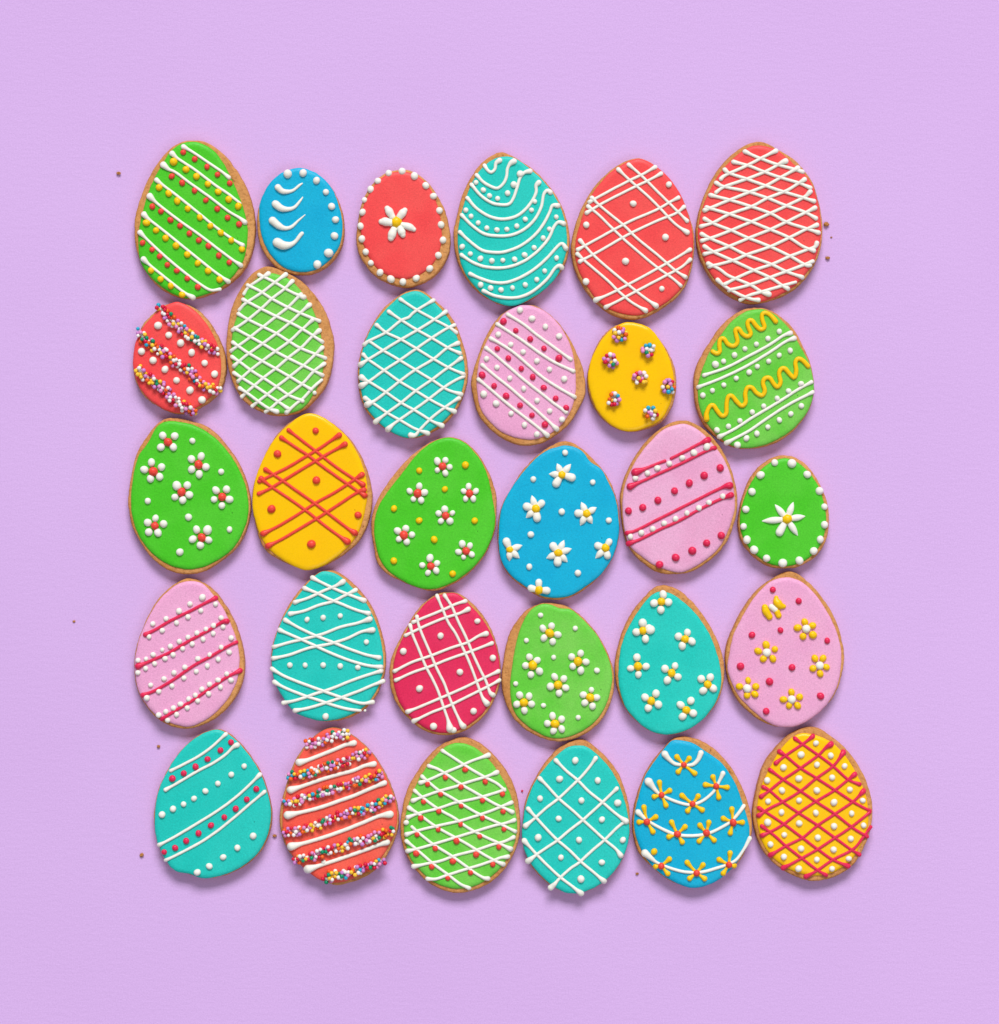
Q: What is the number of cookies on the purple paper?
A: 30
